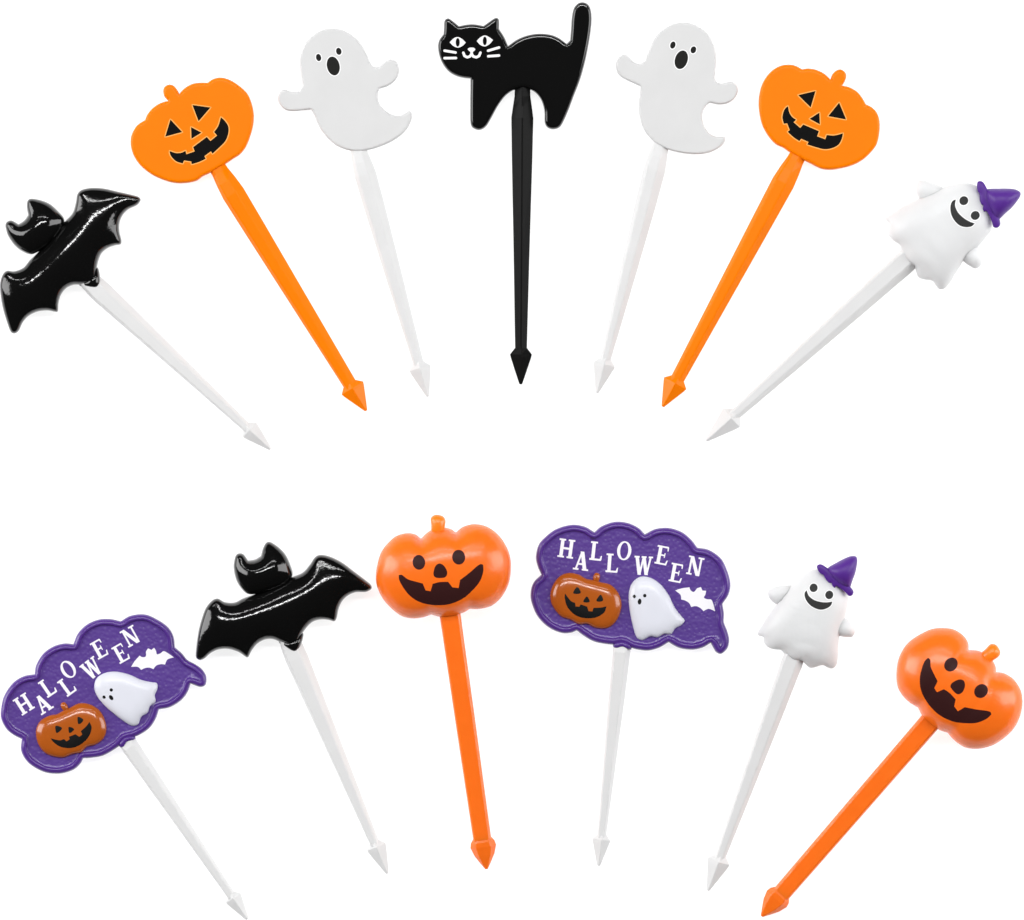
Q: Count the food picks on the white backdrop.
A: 13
